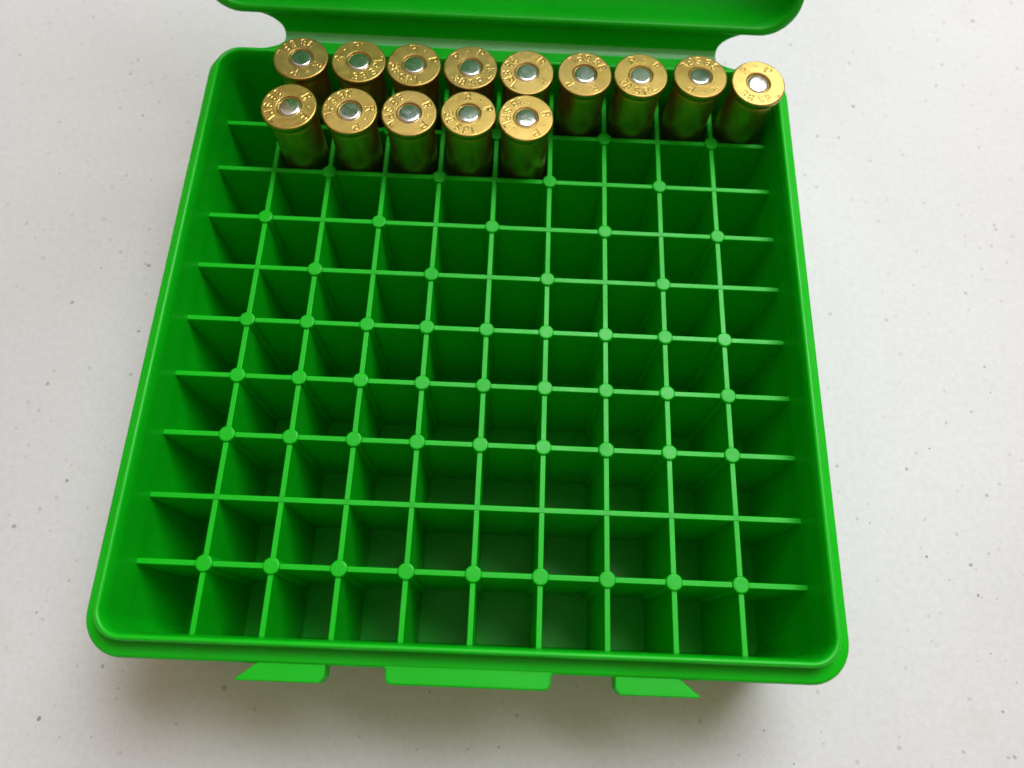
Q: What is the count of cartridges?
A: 14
